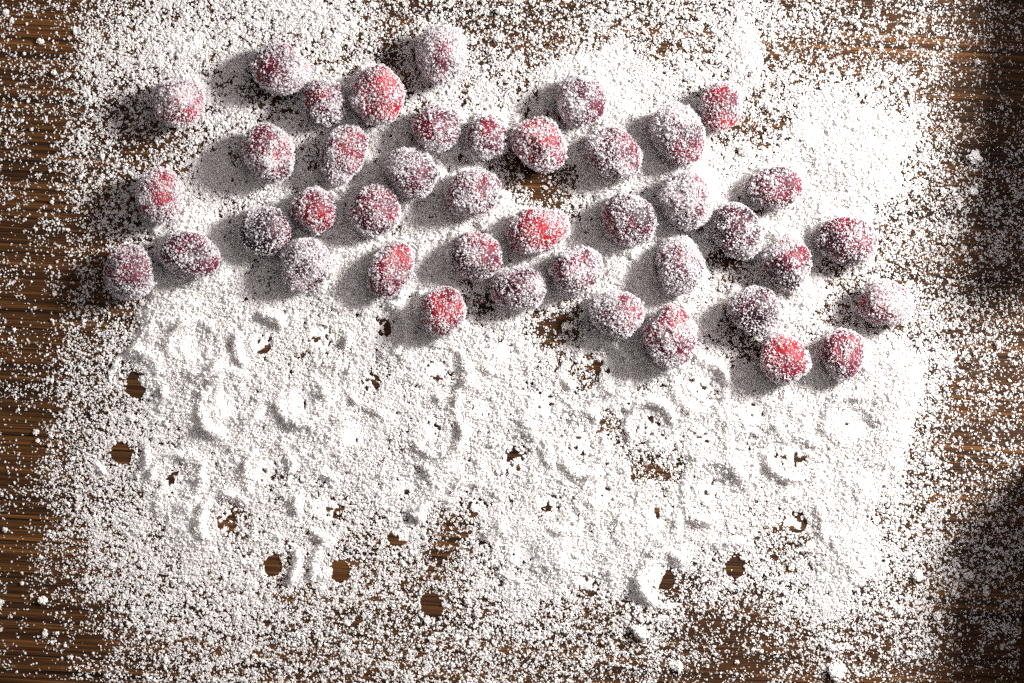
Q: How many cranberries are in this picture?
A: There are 42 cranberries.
